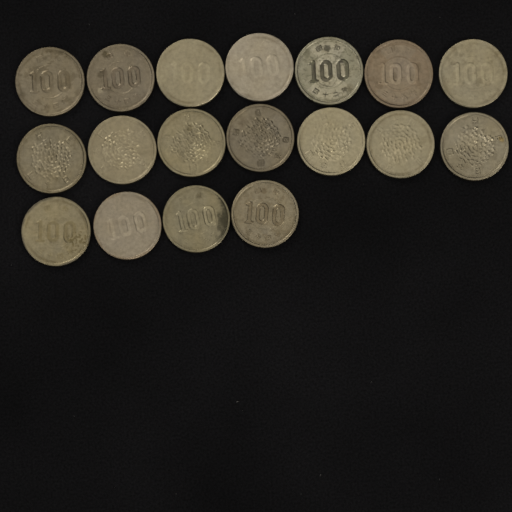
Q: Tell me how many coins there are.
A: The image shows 18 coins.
